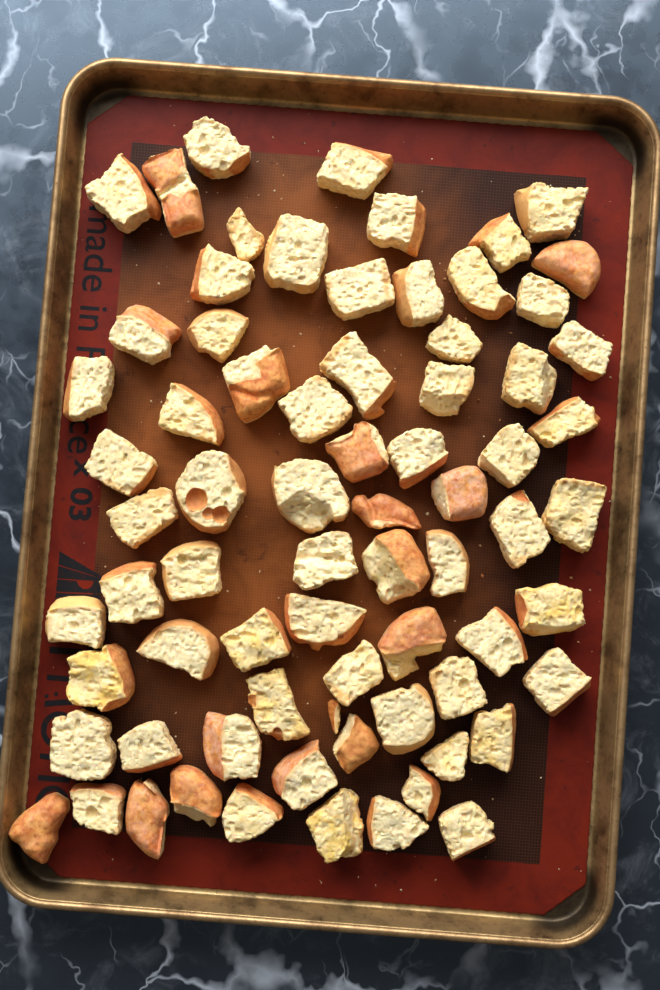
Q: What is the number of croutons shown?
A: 73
